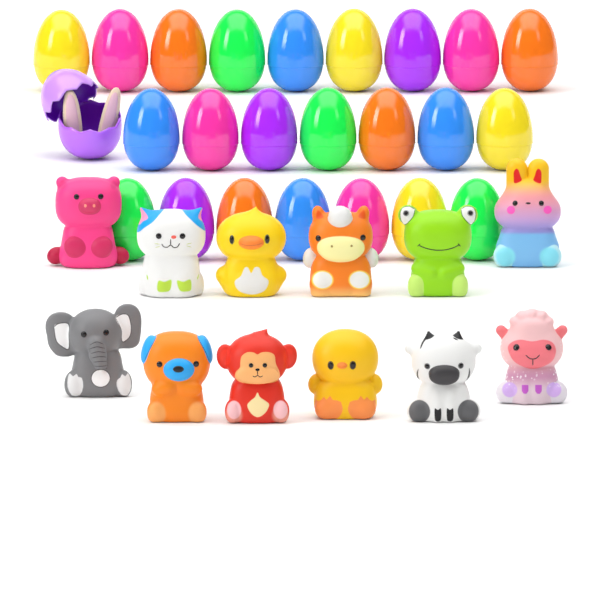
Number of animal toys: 12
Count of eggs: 24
